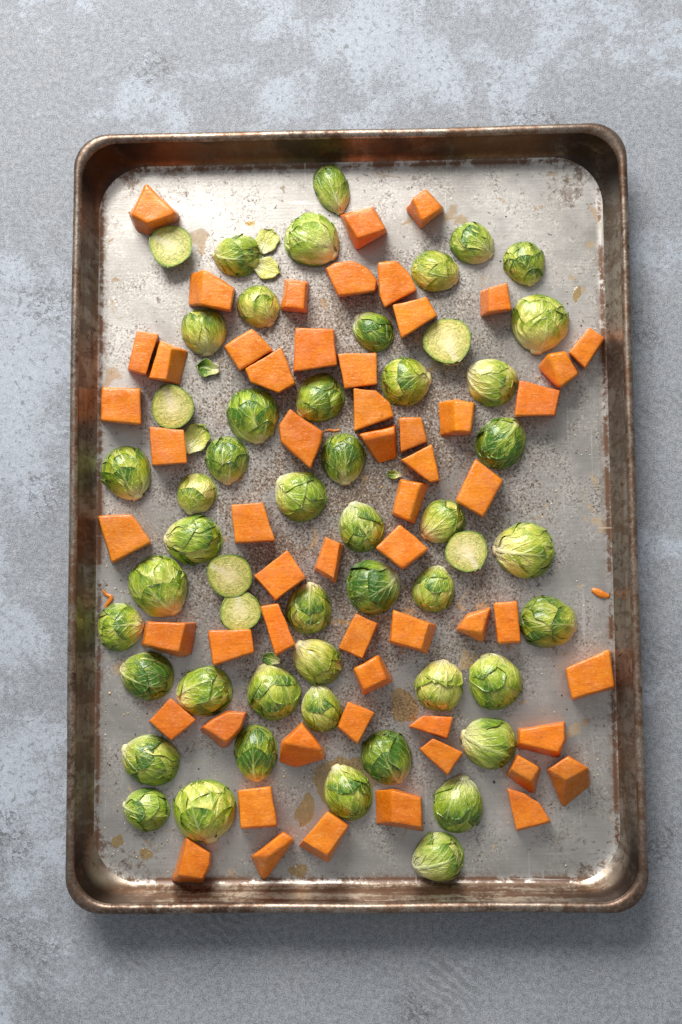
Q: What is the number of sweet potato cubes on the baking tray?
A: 57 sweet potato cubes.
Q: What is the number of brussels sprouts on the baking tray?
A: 52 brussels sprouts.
